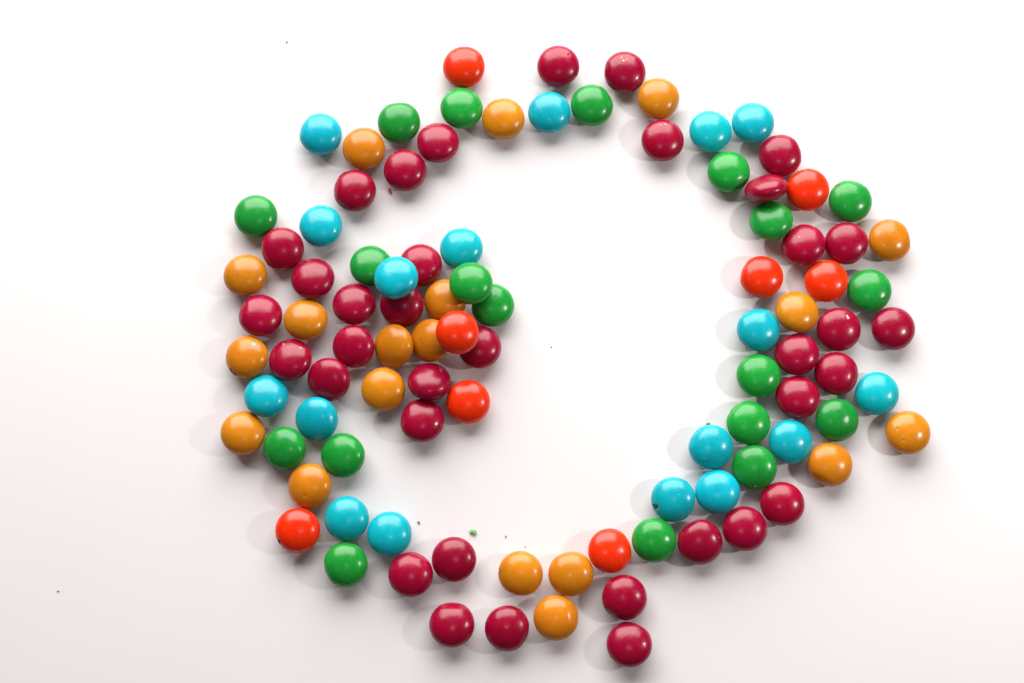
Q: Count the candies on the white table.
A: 99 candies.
